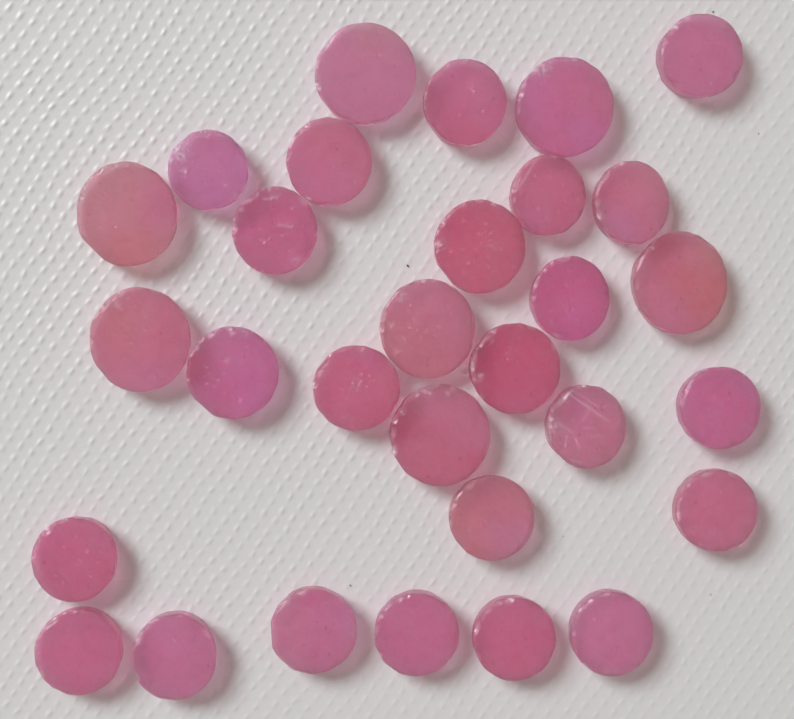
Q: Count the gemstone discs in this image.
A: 30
